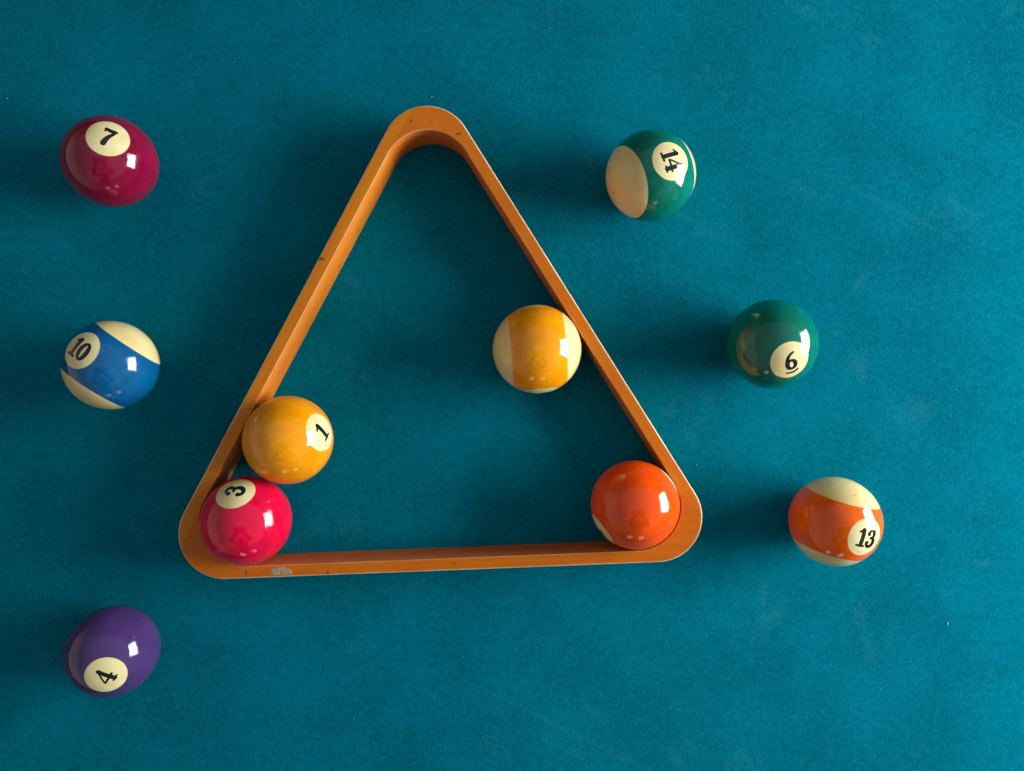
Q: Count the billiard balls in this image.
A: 10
